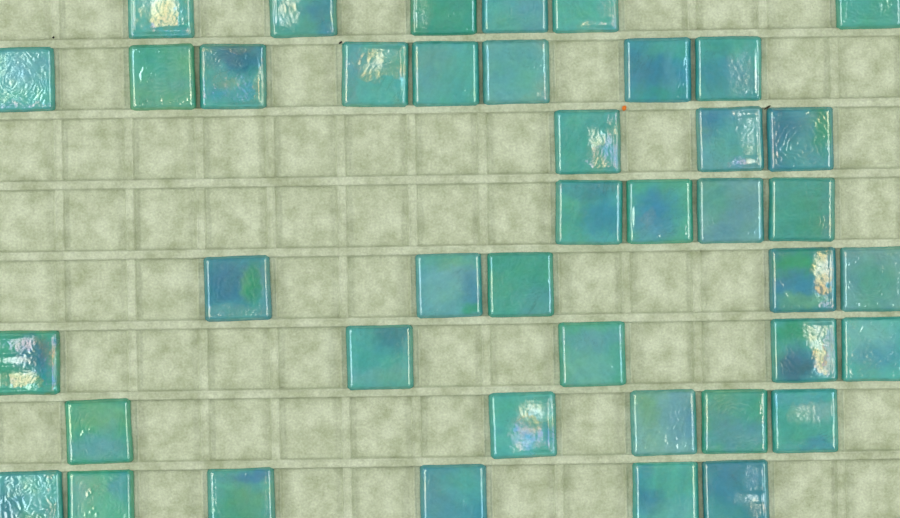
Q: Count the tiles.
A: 42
